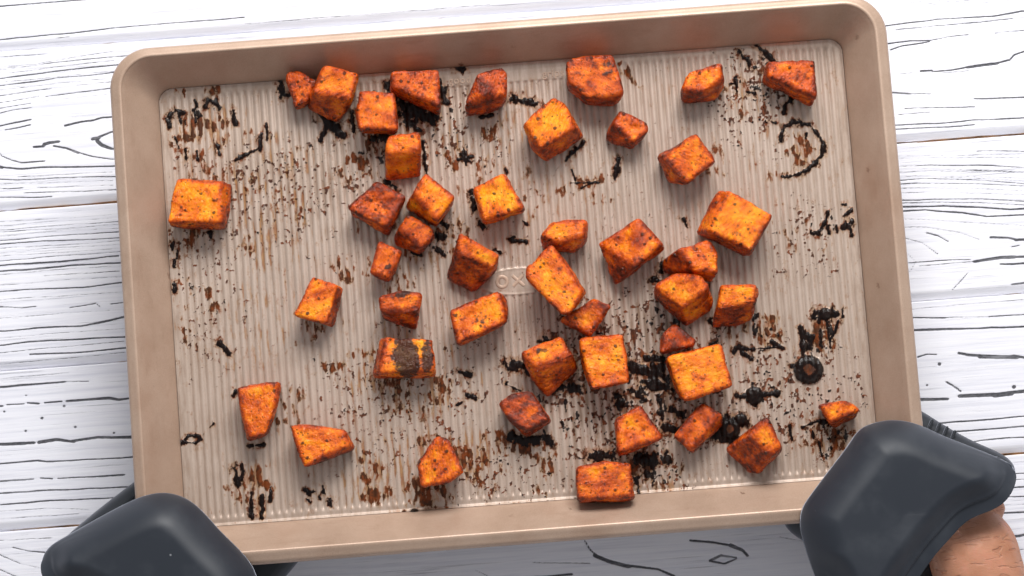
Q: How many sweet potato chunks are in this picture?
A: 44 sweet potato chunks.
